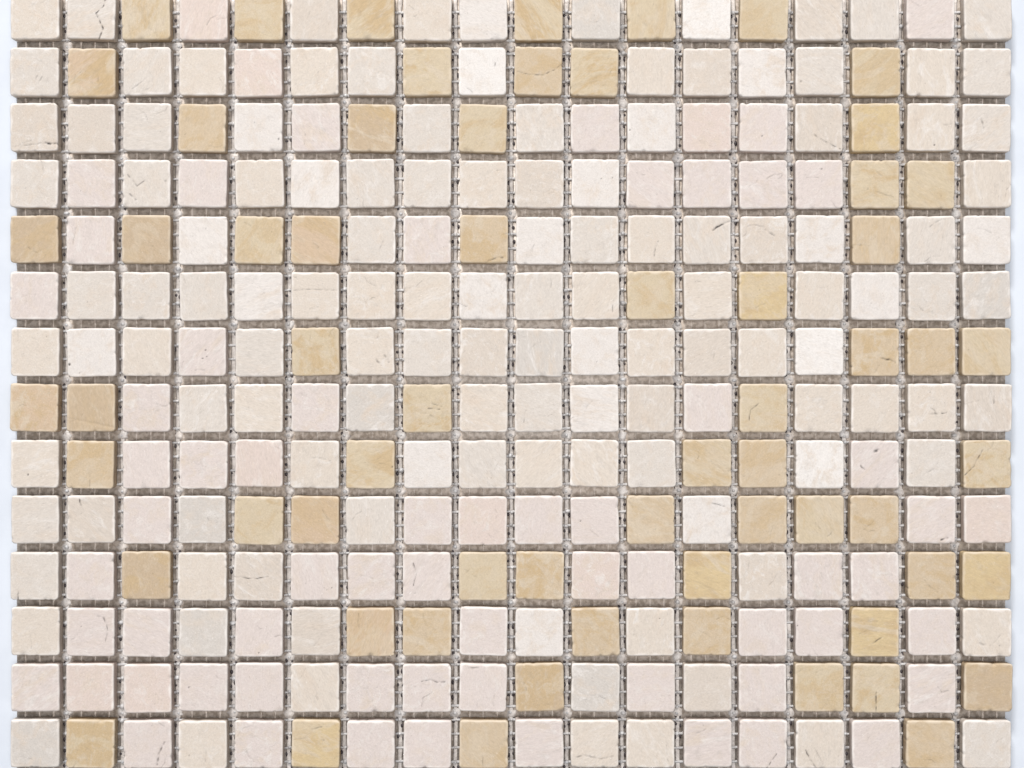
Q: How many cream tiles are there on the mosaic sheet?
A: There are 189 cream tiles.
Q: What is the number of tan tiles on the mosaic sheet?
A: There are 63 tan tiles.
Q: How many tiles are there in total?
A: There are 252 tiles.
